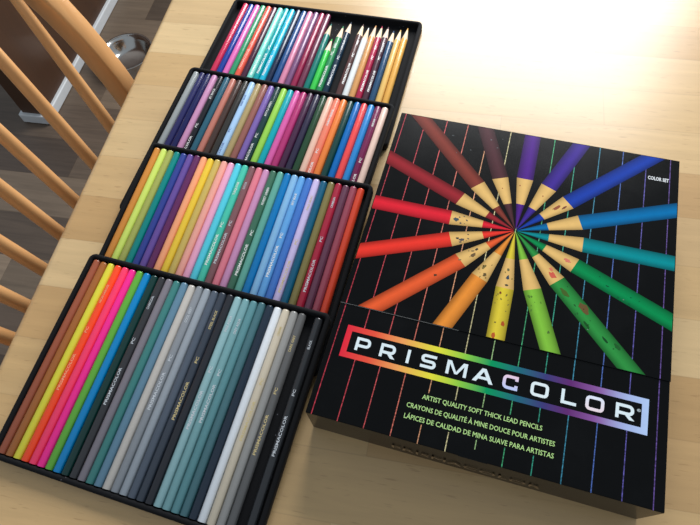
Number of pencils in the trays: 116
